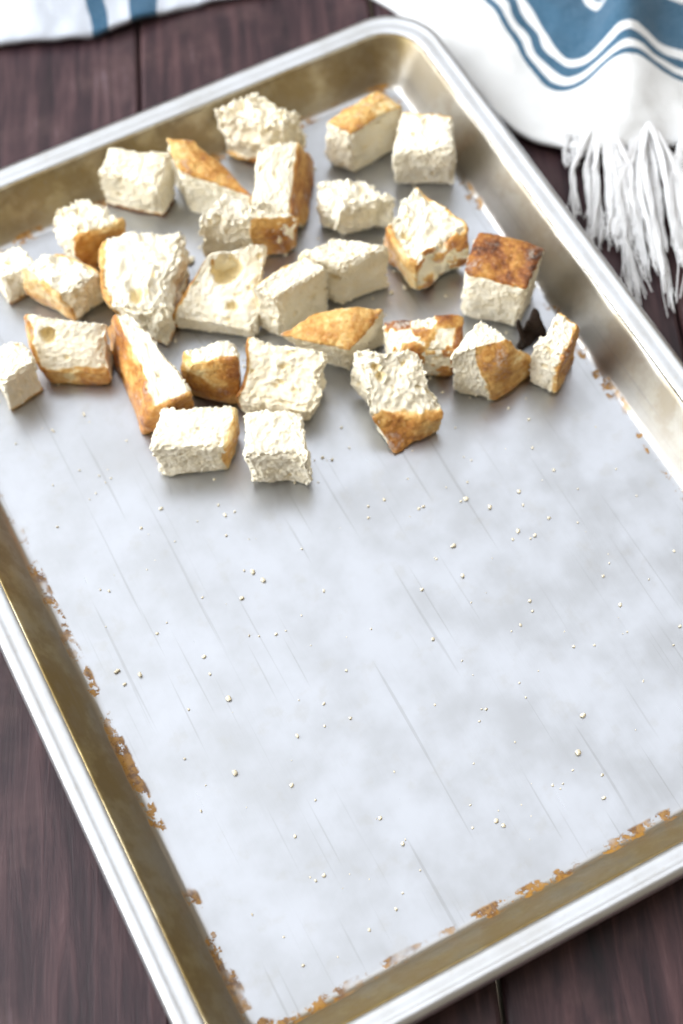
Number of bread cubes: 29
